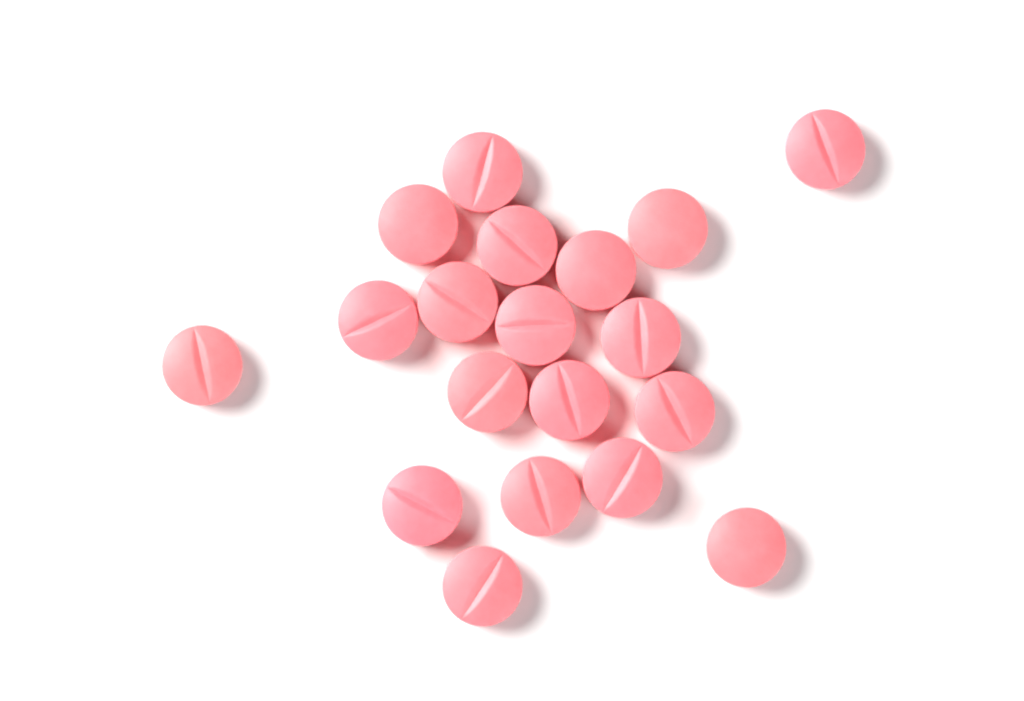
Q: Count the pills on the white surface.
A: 19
